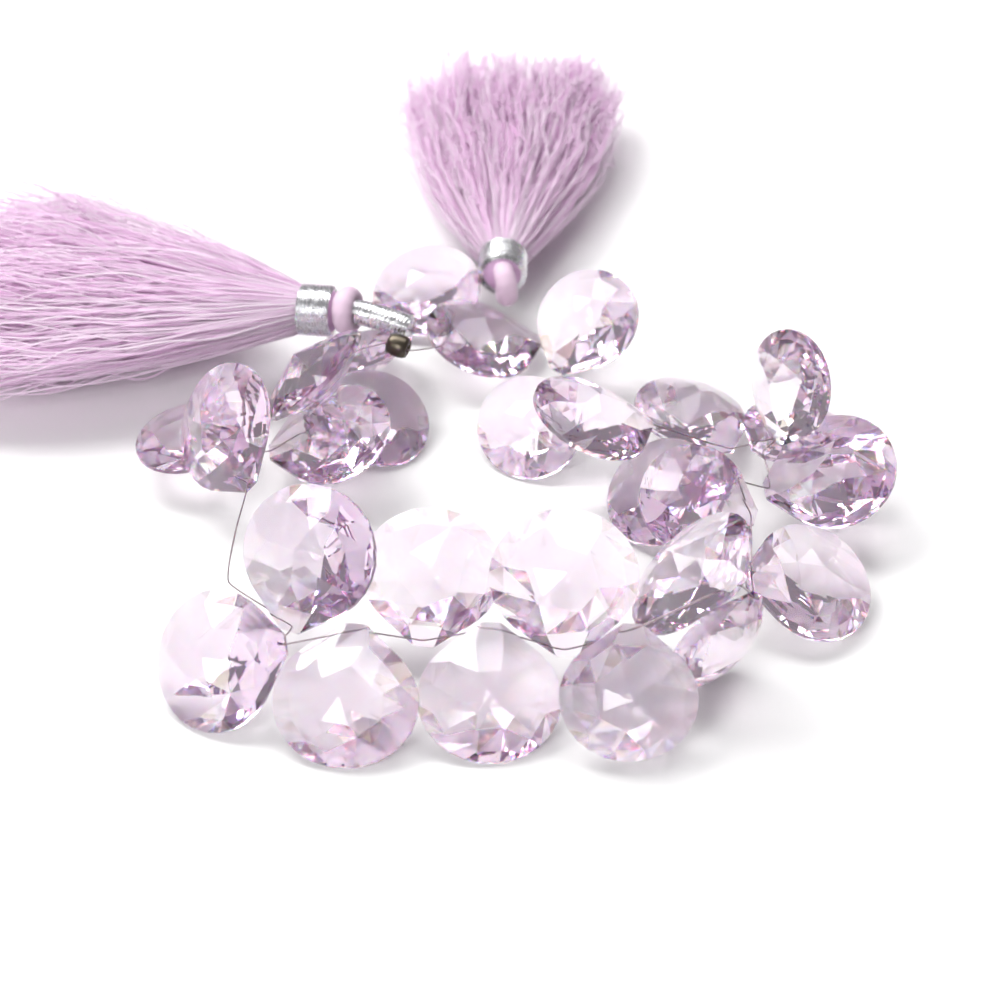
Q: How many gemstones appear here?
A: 27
